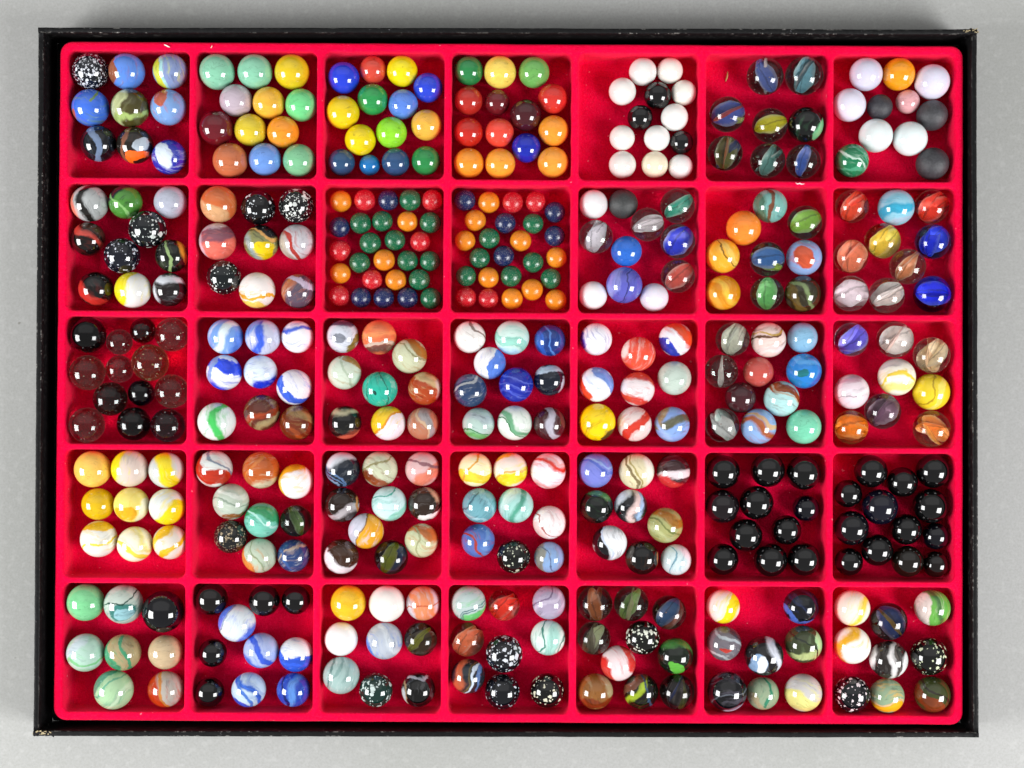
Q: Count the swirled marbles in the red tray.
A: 193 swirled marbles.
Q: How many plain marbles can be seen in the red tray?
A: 177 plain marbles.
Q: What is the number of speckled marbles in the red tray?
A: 15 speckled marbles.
